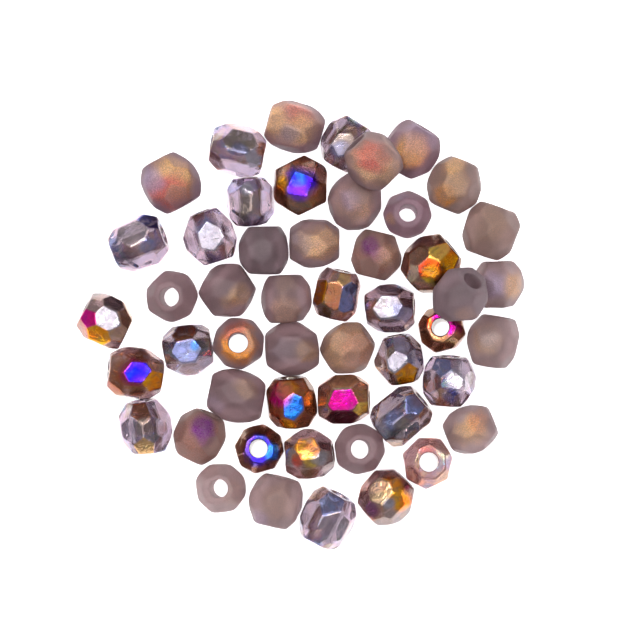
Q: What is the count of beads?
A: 50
